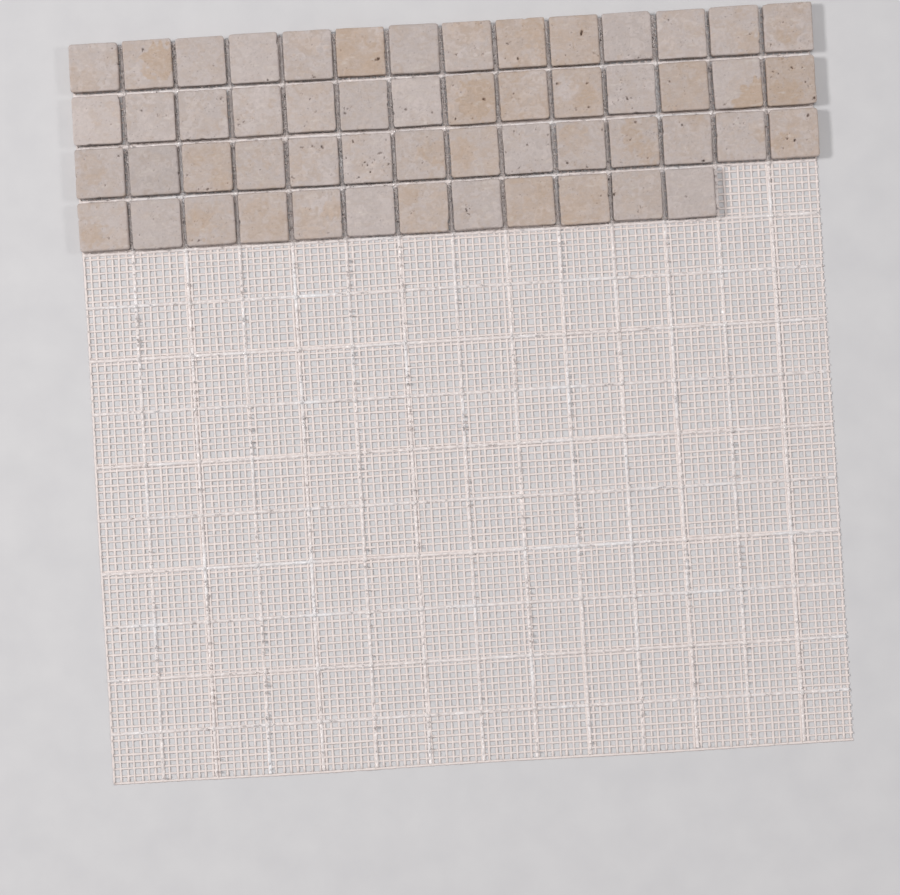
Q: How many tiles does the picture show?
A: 54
